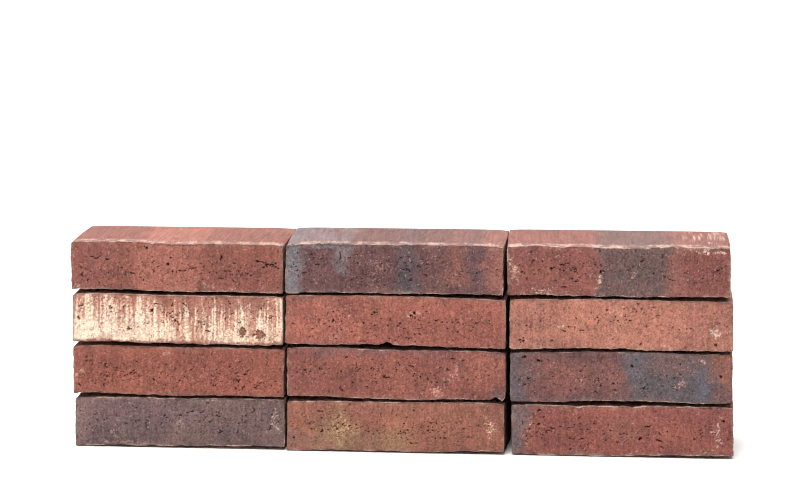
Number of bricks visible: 12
